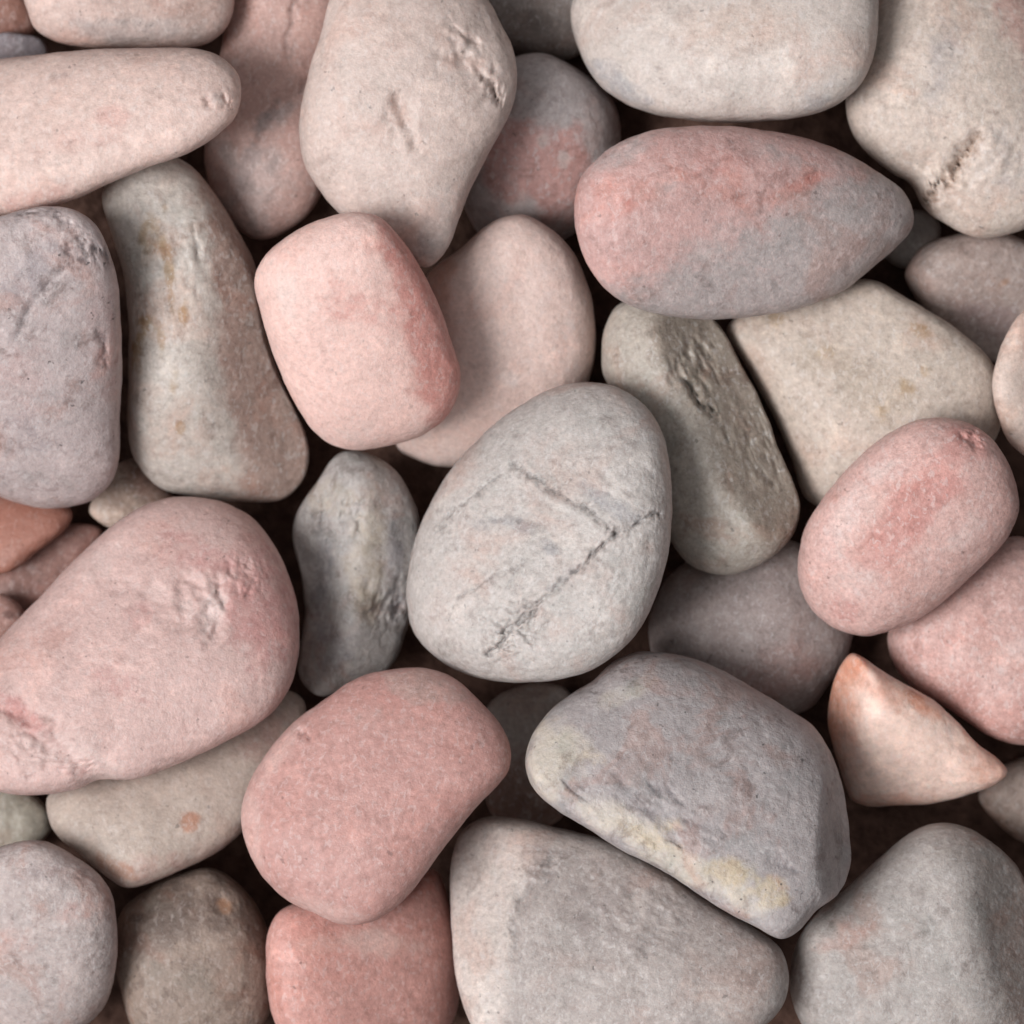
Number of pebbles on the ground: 42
